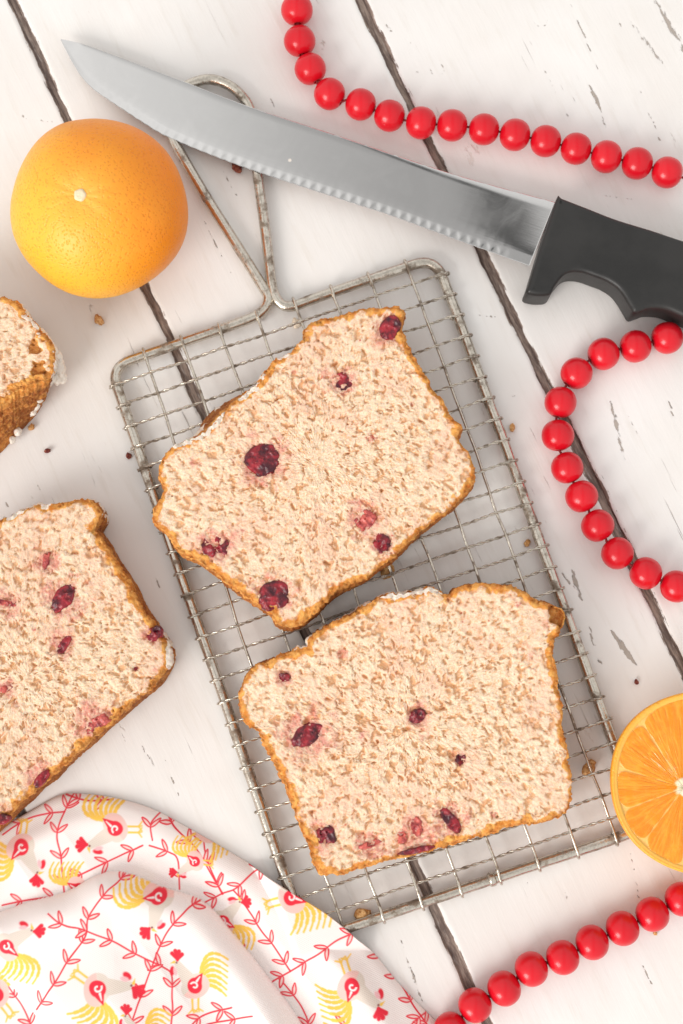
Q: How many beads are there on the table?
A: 36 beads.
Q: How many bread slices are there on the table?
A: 3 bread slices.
